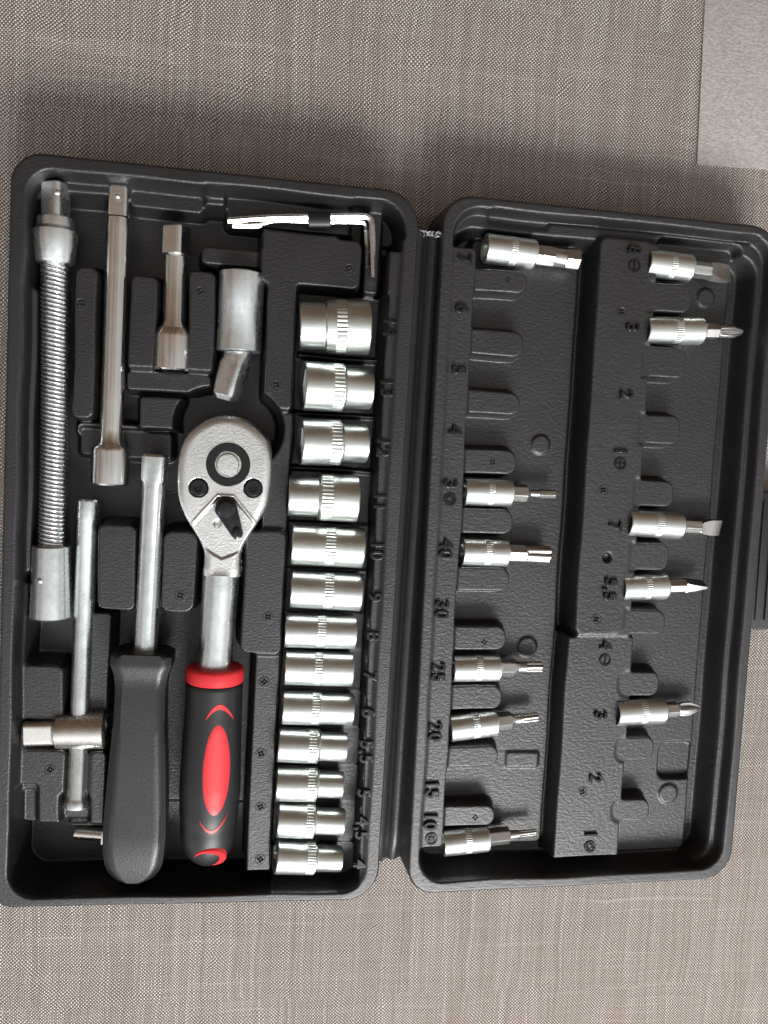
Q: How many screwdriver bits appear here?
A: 11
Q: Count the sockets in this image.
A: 13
